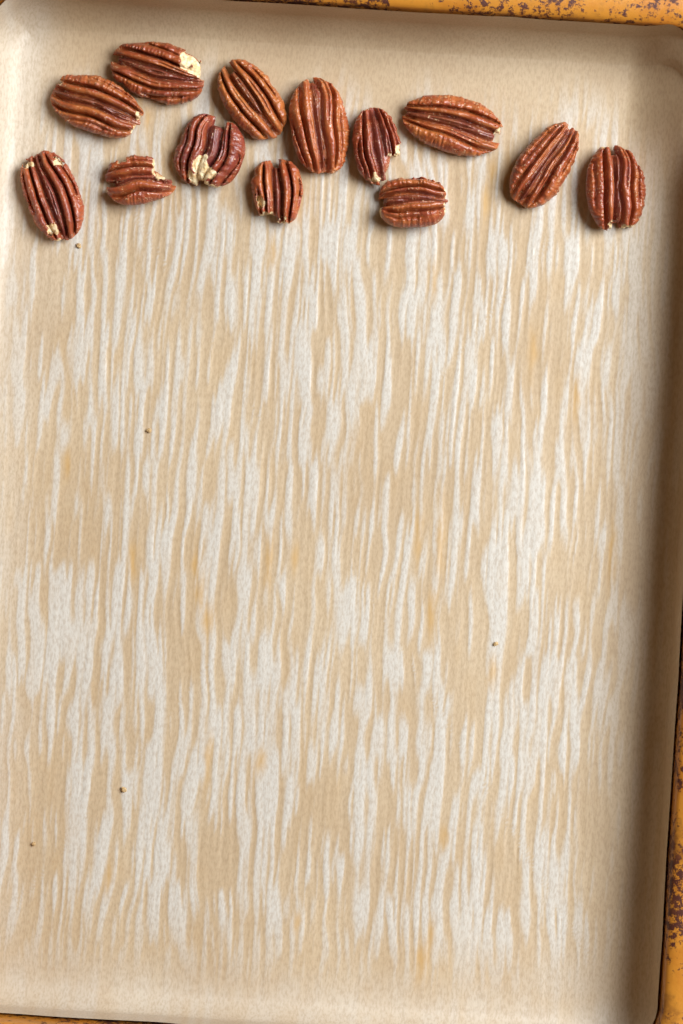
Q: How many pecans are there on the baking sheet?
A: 13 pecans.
